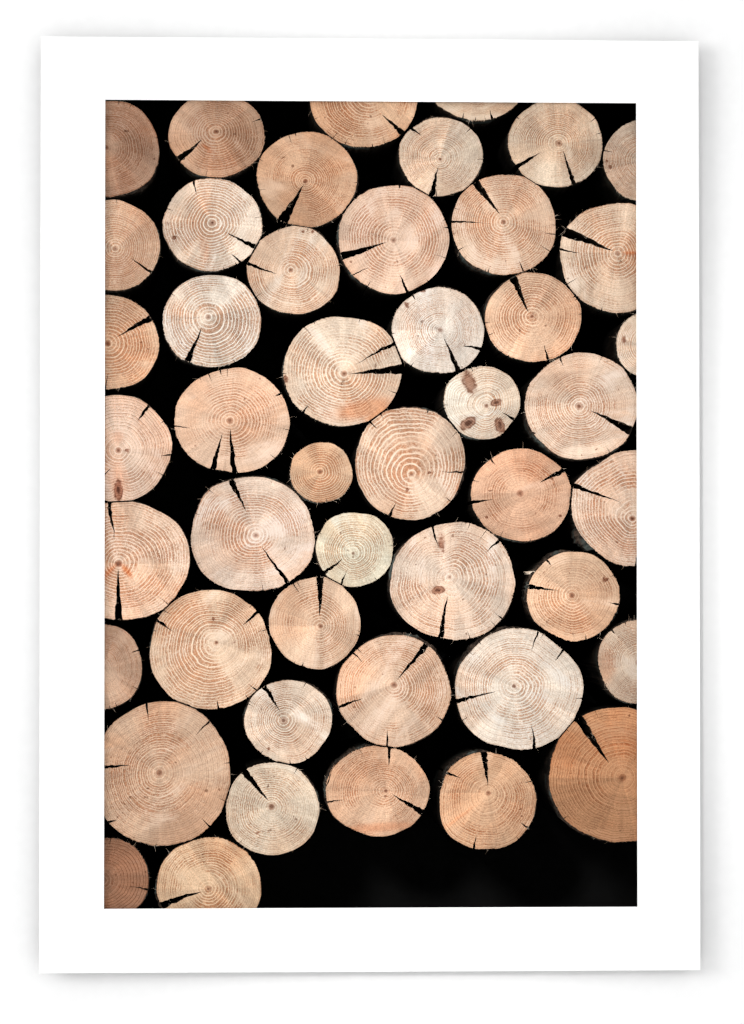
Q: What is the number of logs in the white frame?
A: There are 47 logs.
